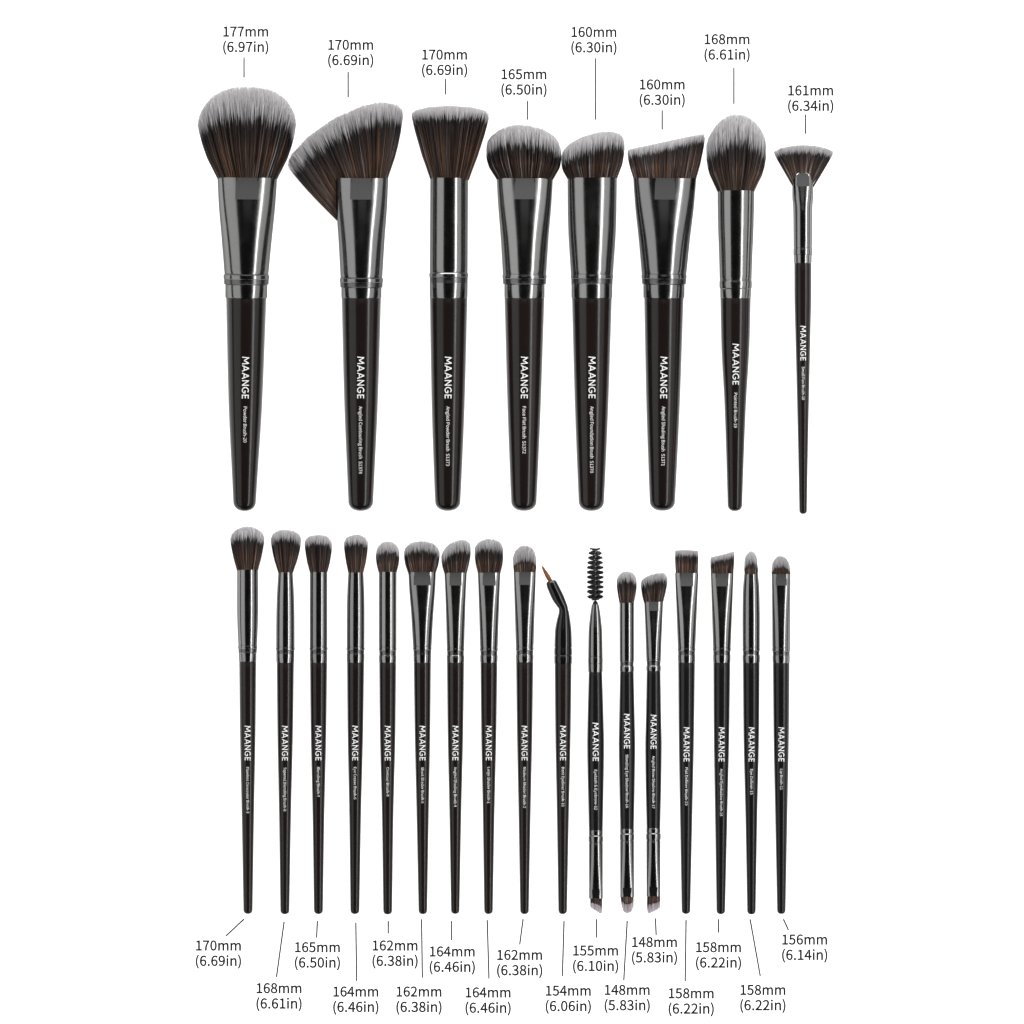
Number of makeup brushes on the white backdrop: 25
